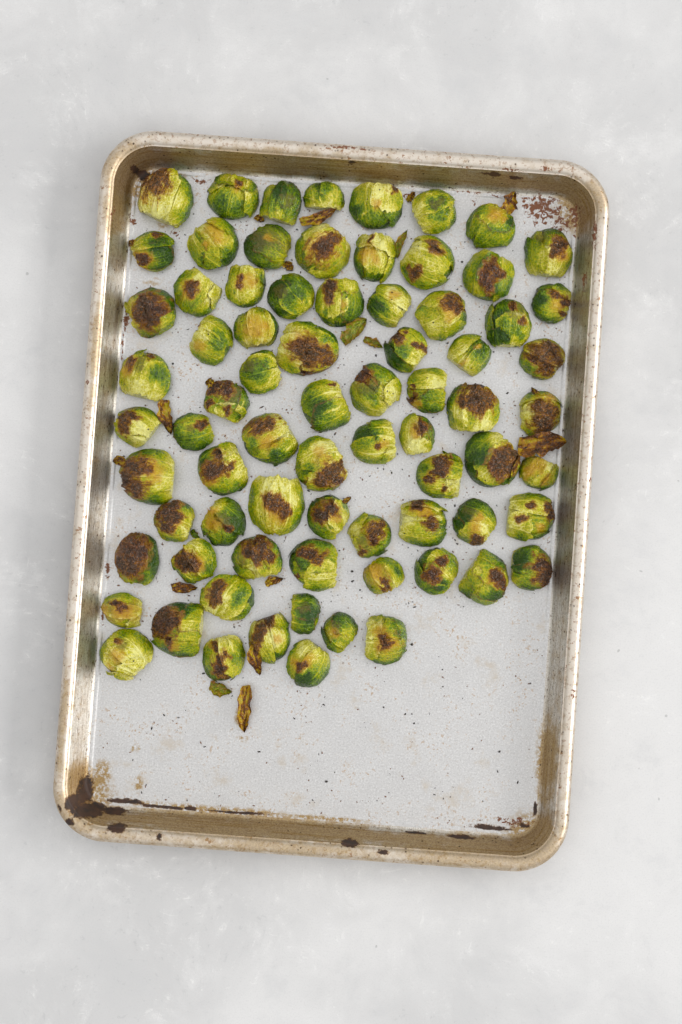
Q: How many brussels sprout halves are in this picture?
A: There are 75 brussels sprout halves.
